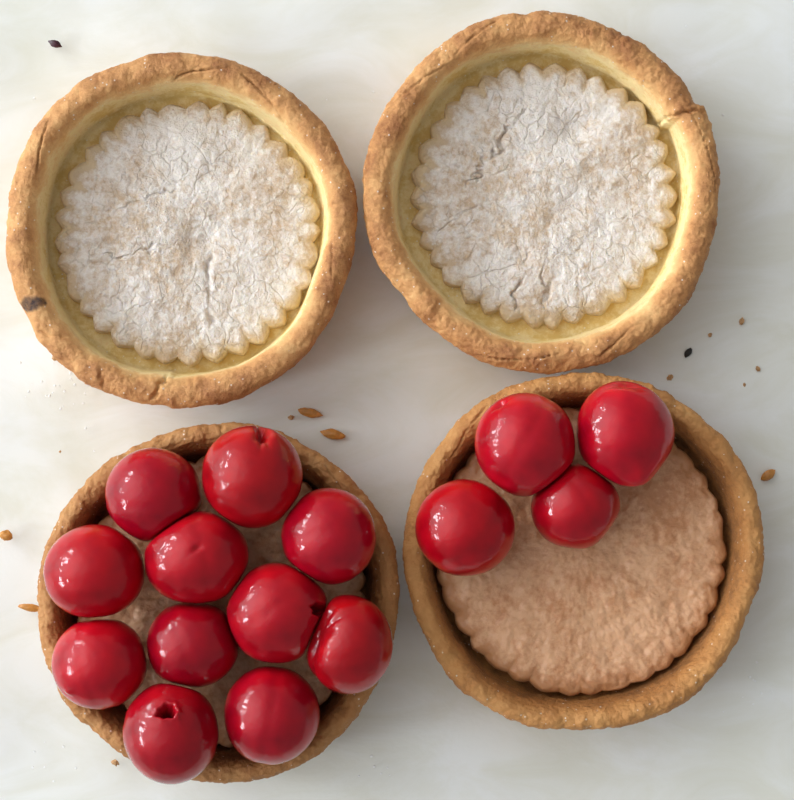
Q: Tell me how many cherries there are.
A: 15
